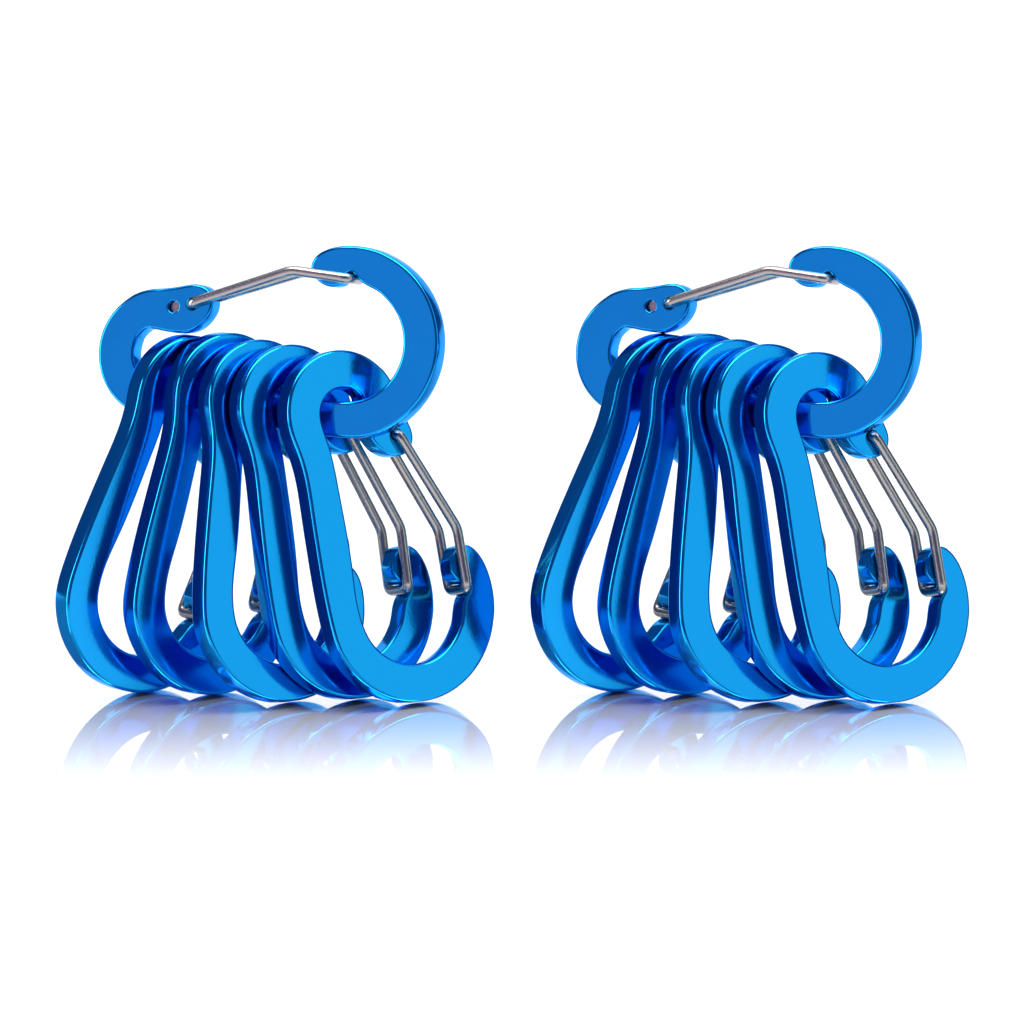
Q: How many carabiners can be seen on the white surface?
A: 12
